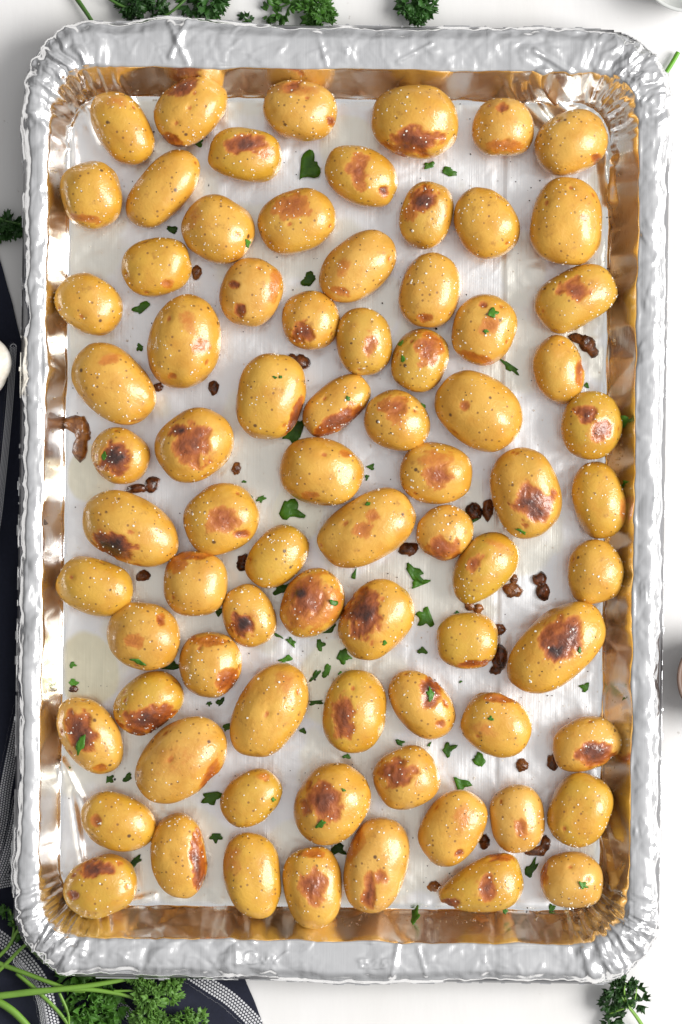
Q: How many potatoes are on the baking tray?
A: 77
